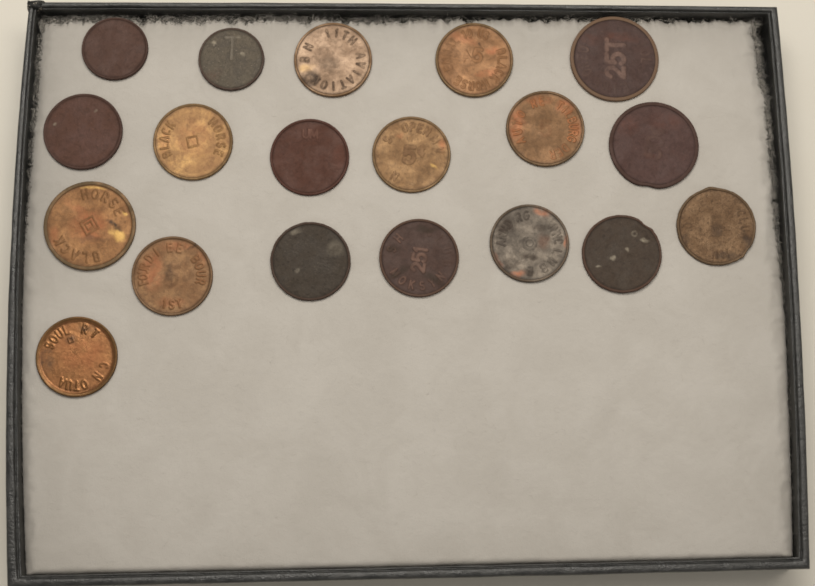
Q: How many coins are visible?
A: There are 19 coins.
